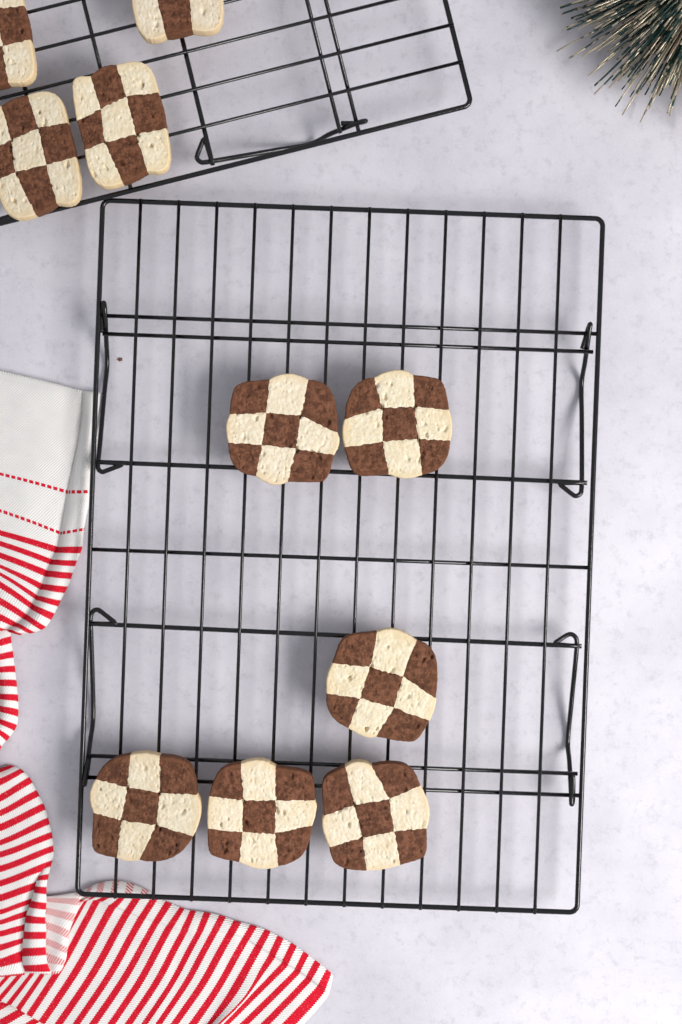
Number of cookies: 10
